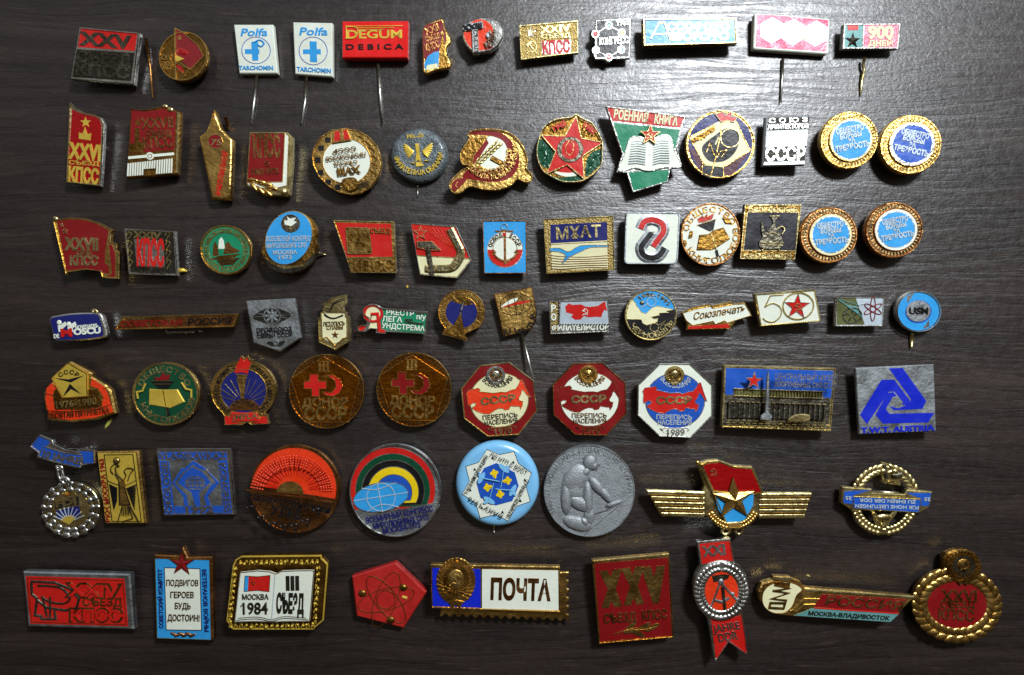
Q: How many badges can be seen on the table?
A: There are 79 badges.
